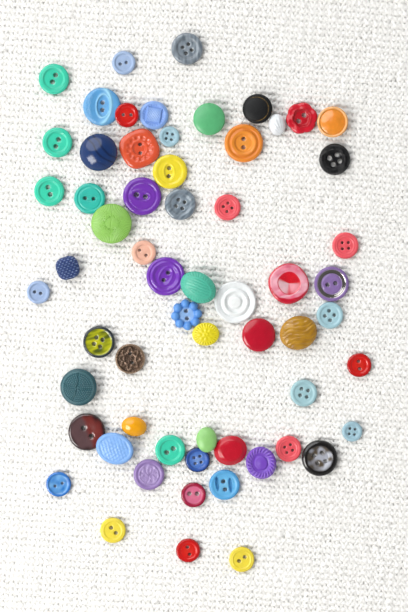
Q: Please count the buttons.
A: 61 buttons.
